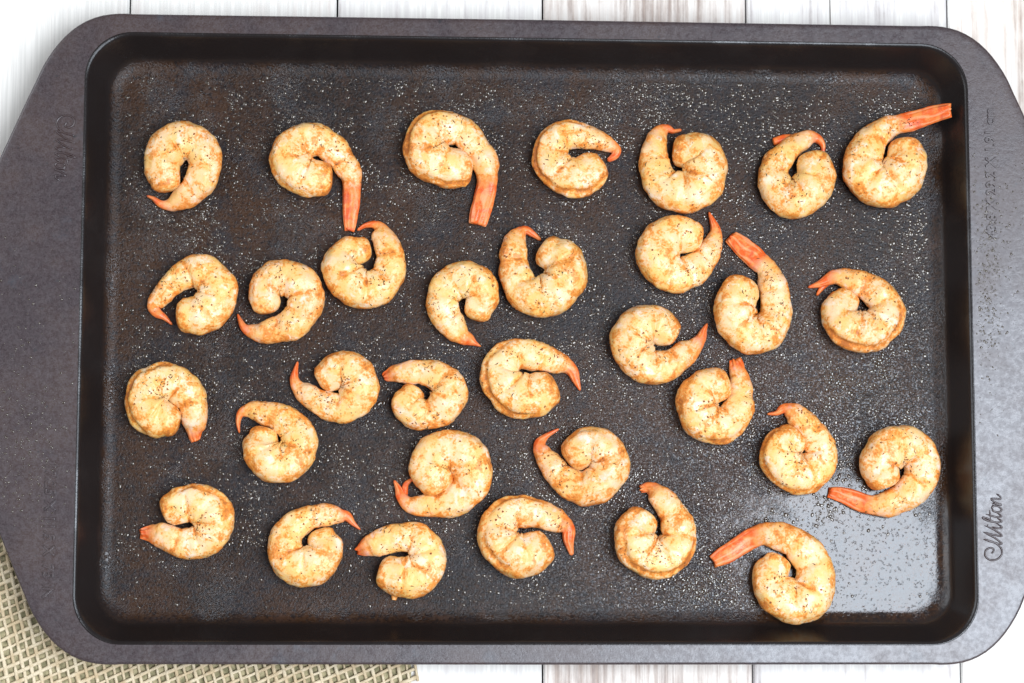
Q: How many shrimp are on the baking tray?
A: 32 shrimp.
